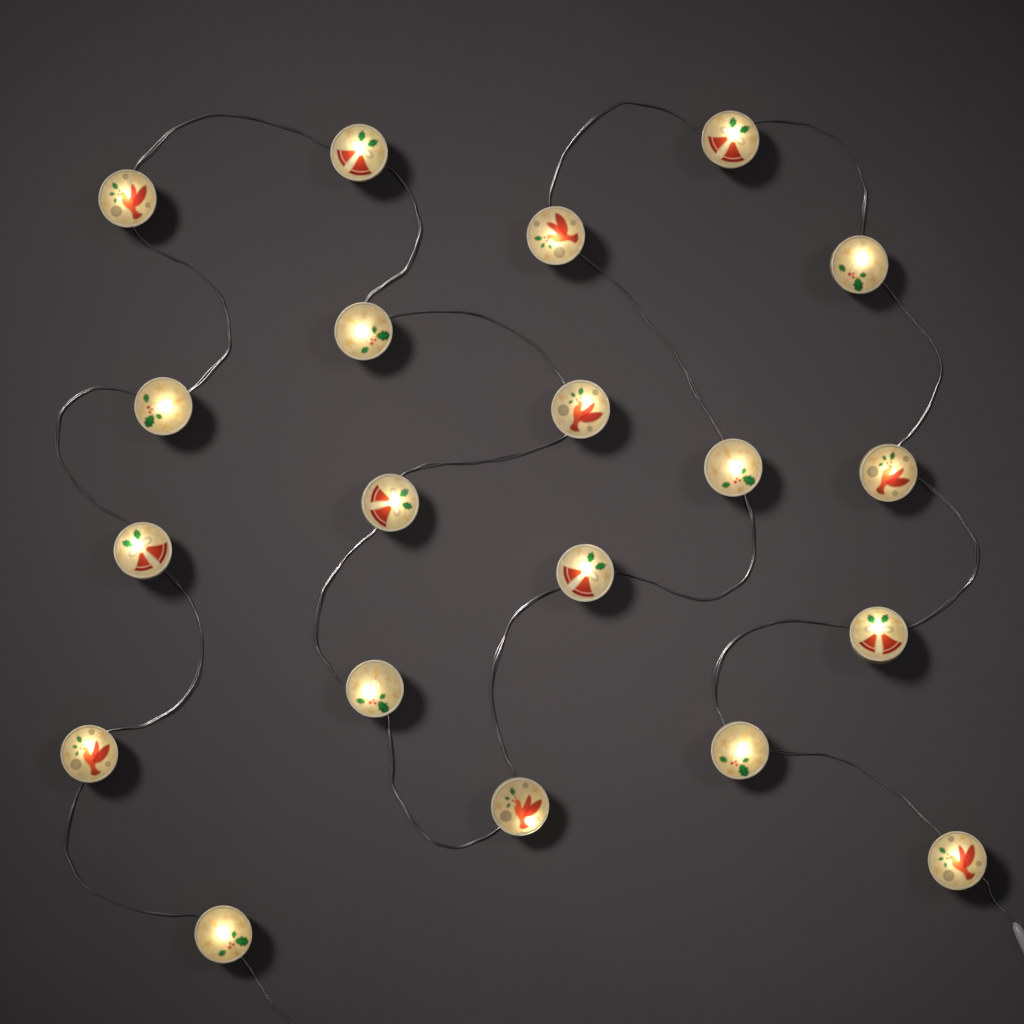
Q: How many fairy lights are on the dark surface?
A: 20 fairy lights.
